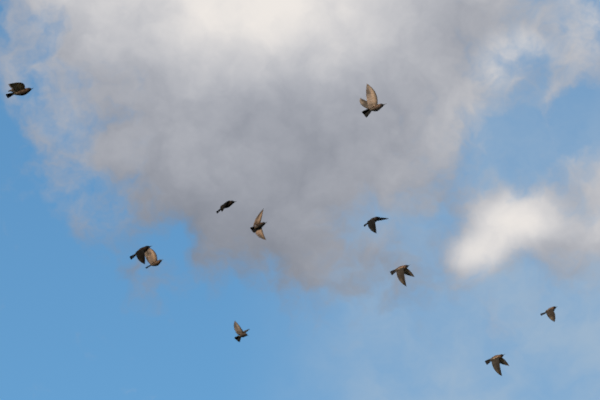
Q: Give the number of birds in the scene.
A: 11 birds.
